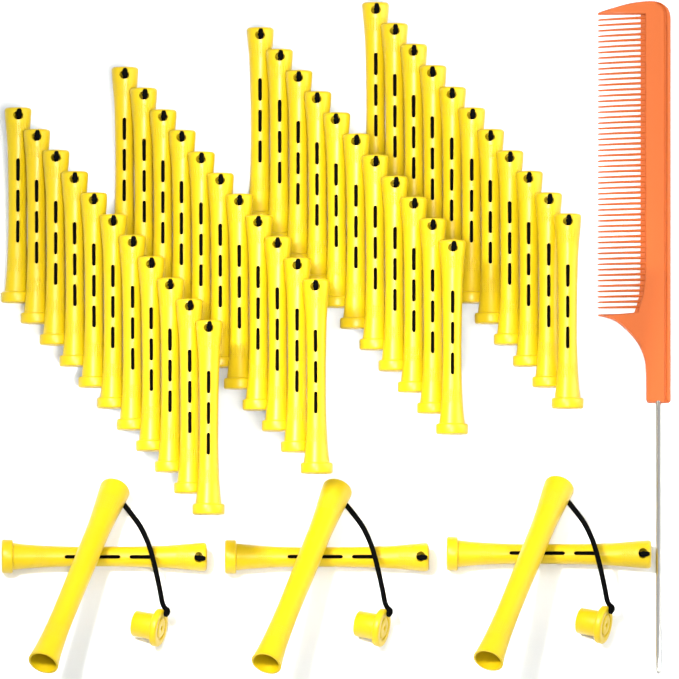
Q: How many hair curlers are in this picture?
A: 50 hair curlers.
